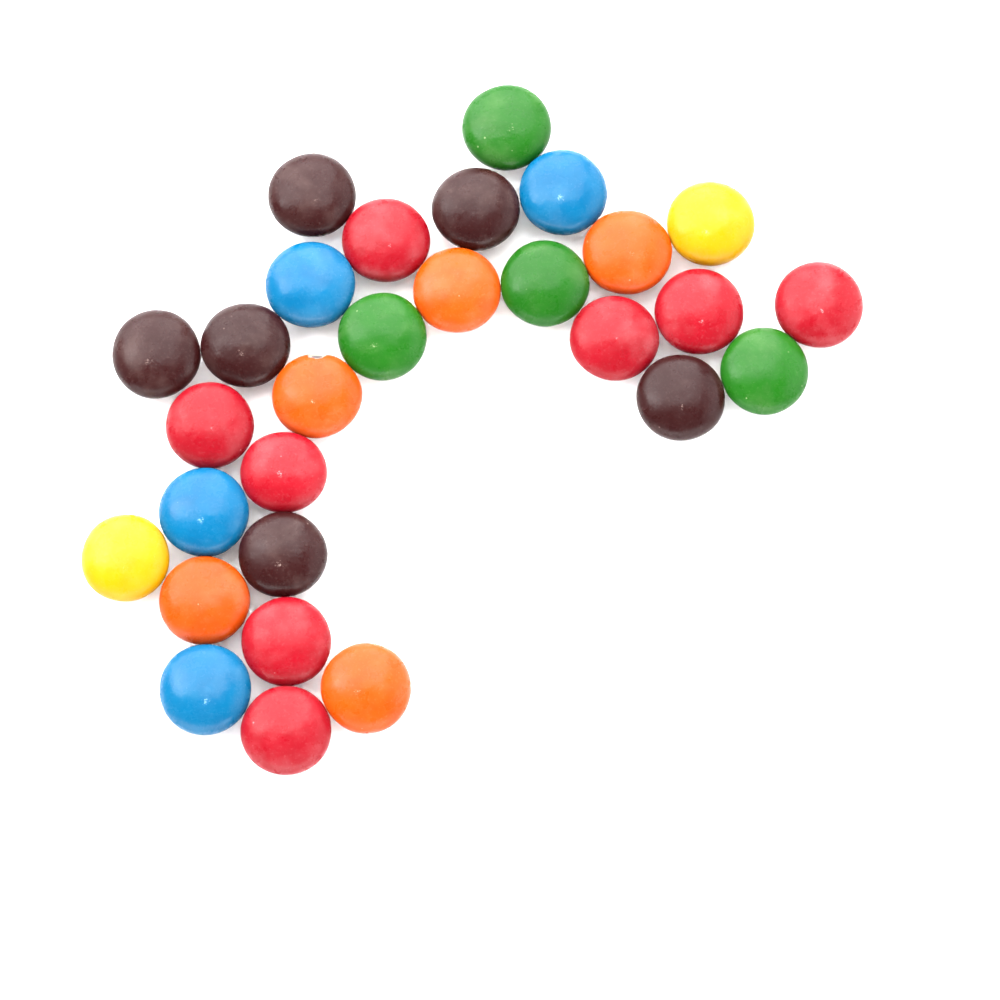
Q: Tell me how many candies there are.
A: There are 29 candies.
